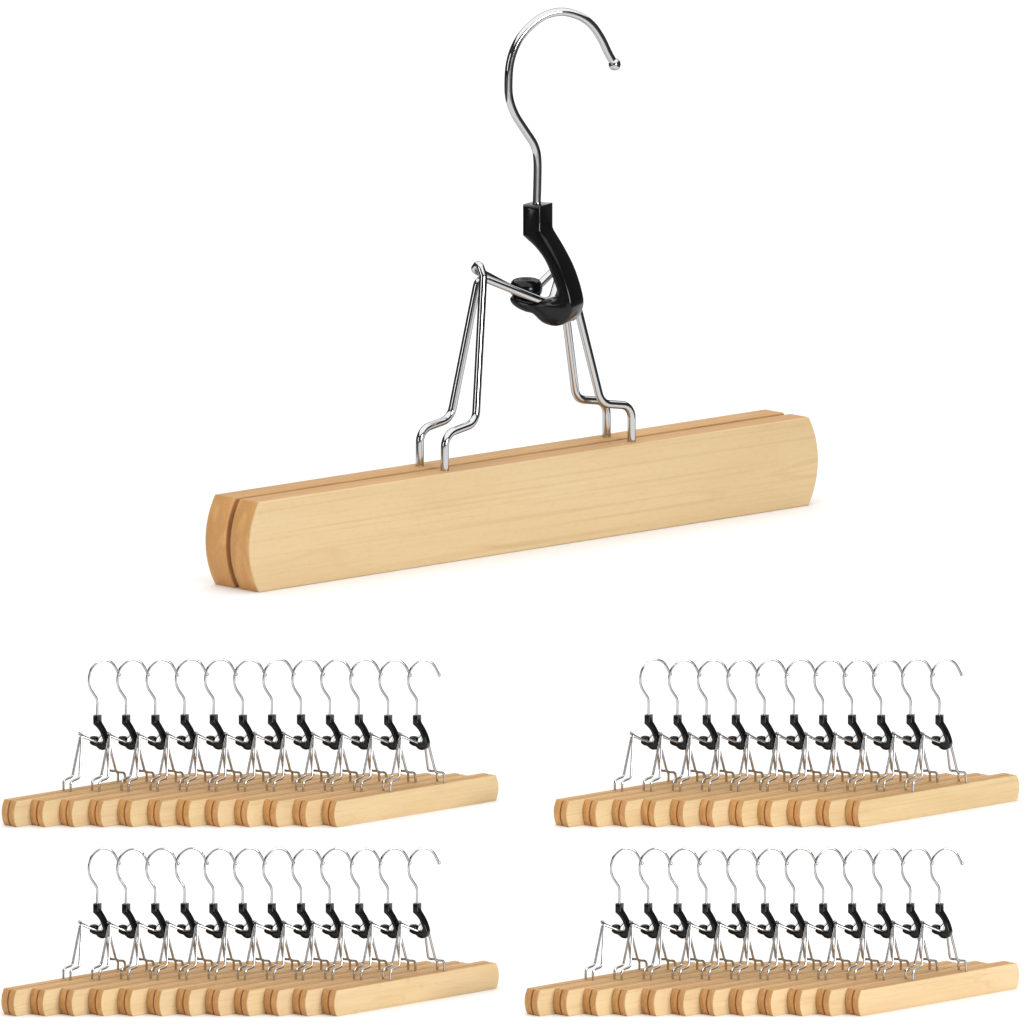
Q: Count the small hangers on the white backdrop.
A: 47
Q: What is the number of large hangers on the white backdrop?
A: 1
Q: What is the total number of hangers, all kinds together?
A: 48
